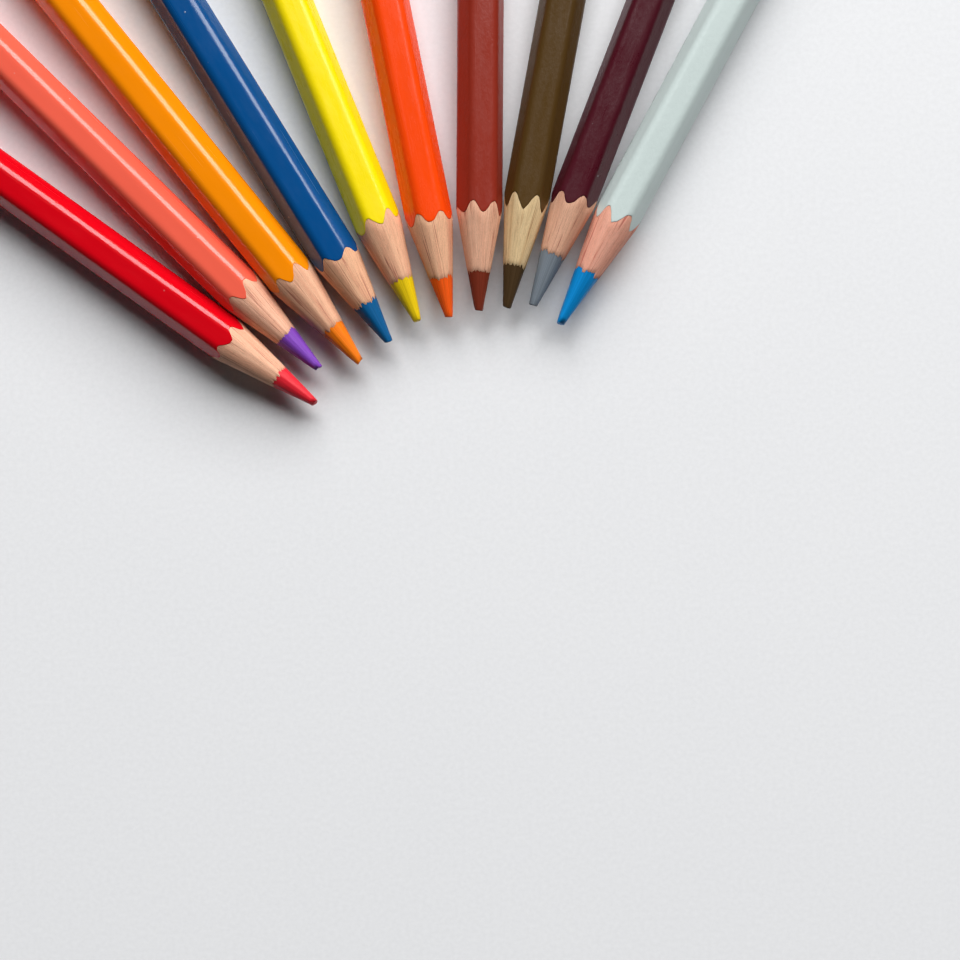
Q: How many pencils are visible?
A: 10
